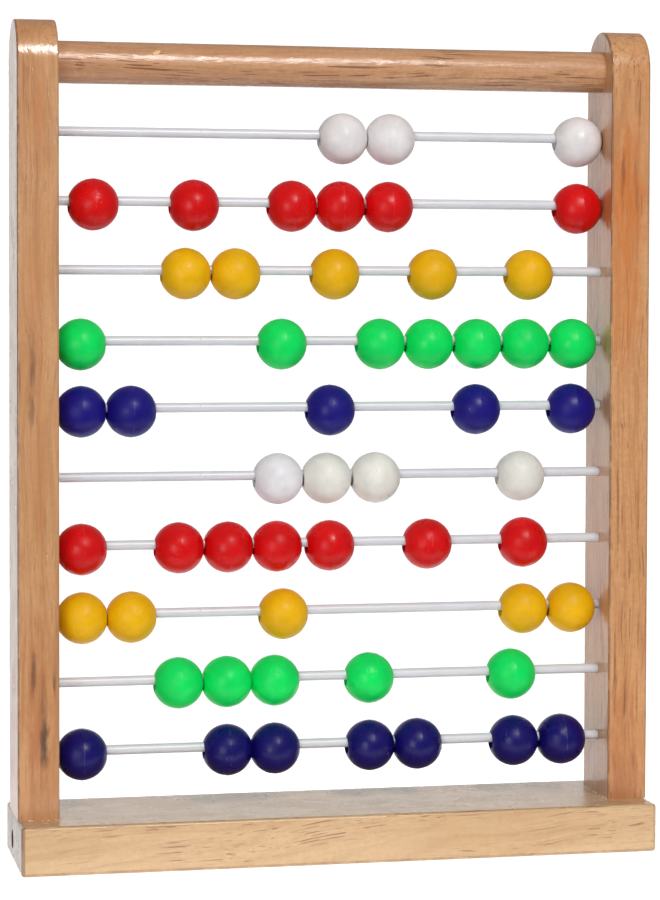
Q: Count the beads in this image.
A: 54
